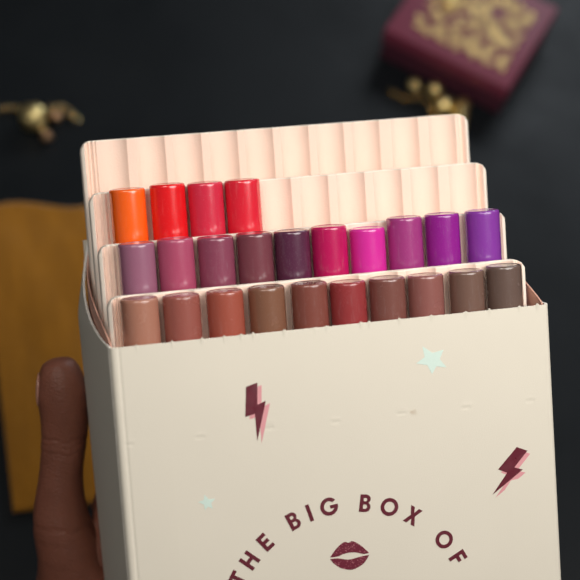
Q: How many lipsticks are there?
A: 24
